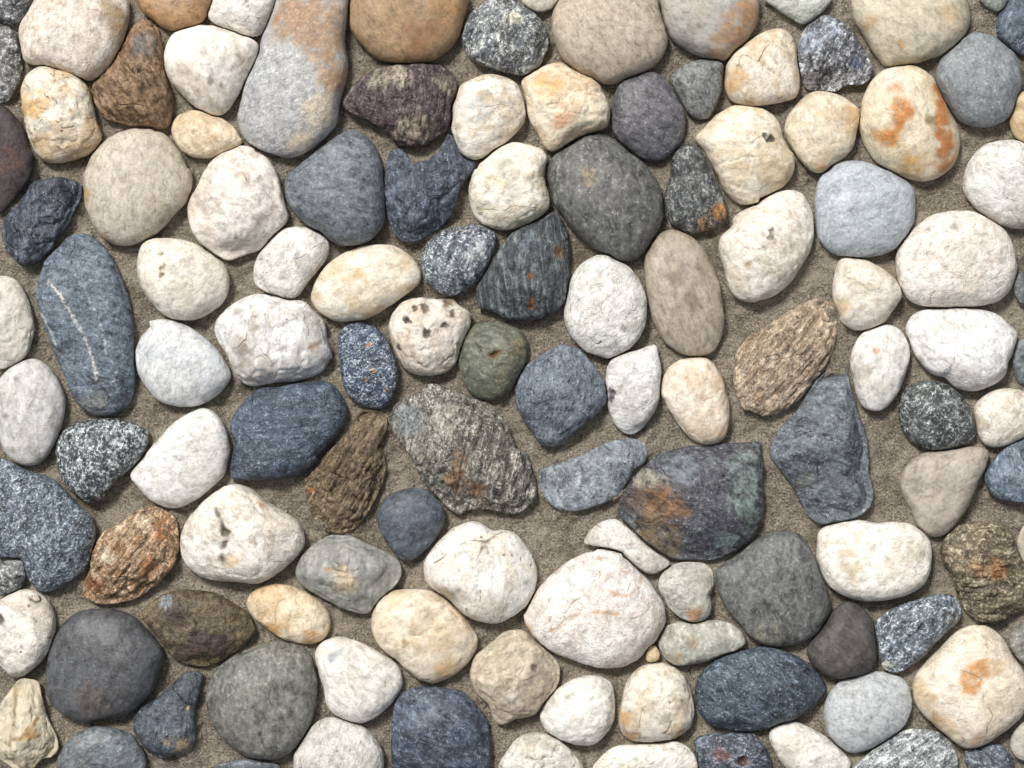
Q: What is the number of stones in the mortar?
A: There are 125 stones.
